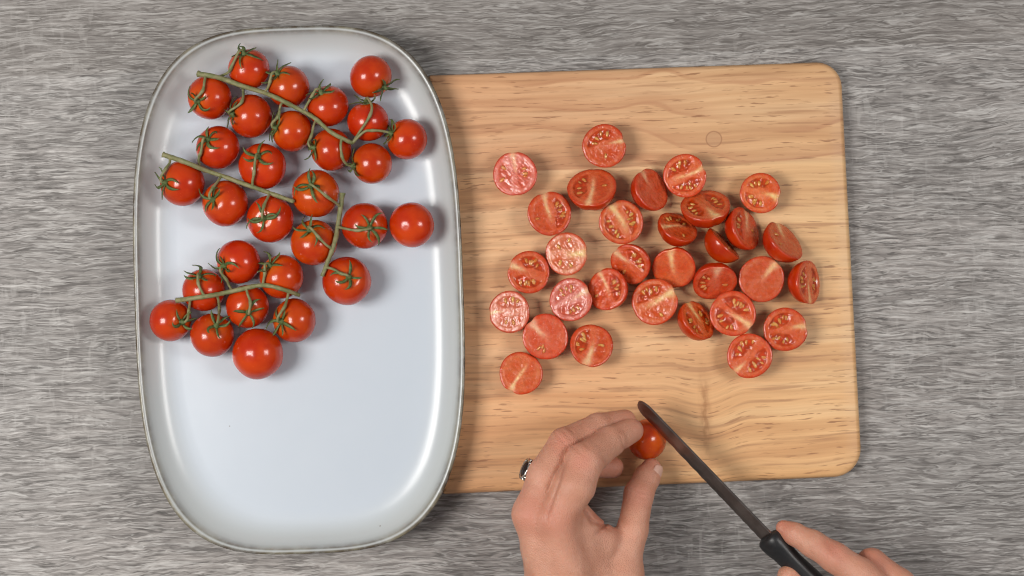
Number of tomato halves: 31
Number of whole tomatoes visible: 30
